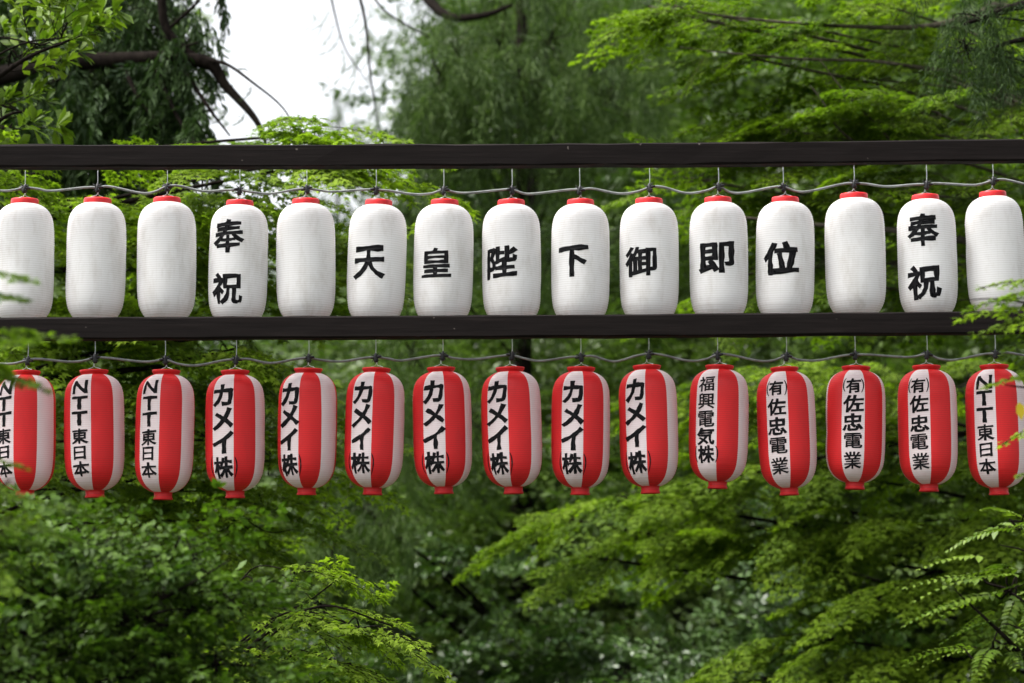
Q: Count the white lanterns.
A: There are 15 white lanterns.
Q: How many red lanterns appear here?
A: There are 15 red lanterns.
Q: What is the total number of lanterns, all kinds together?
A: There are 30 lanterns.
